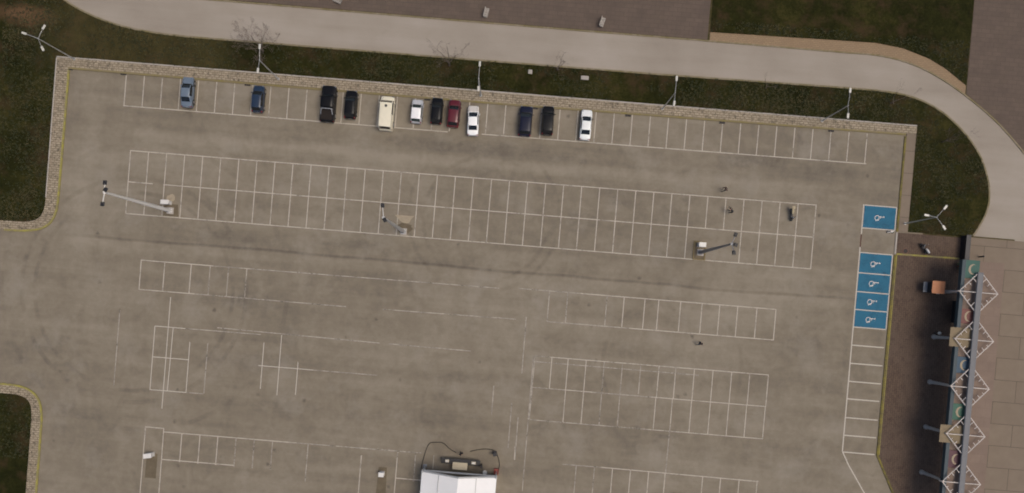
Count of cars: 12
